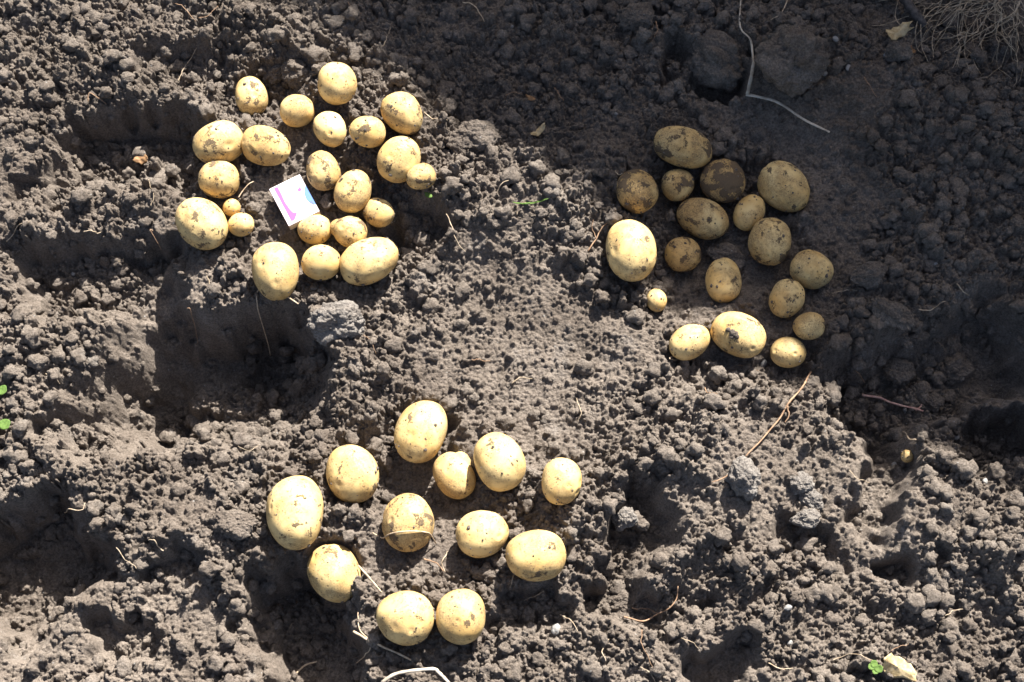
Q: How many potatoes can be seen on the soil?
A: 53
